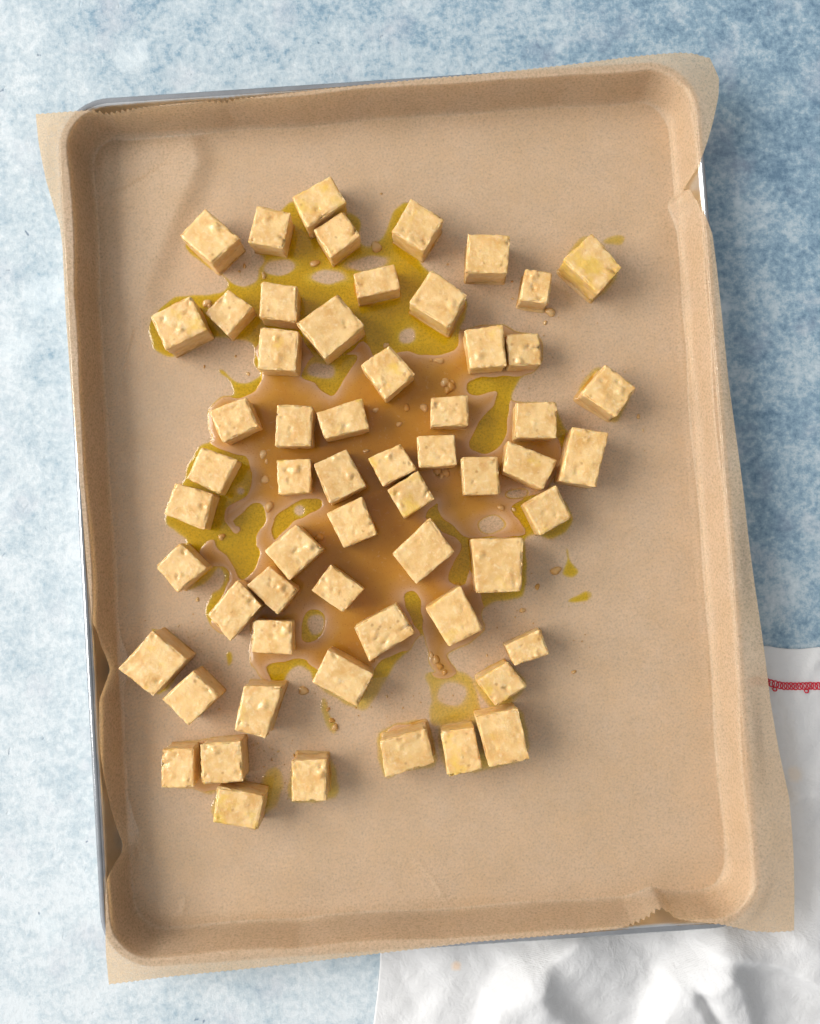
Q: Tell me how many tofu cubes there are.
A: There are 59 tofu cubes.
